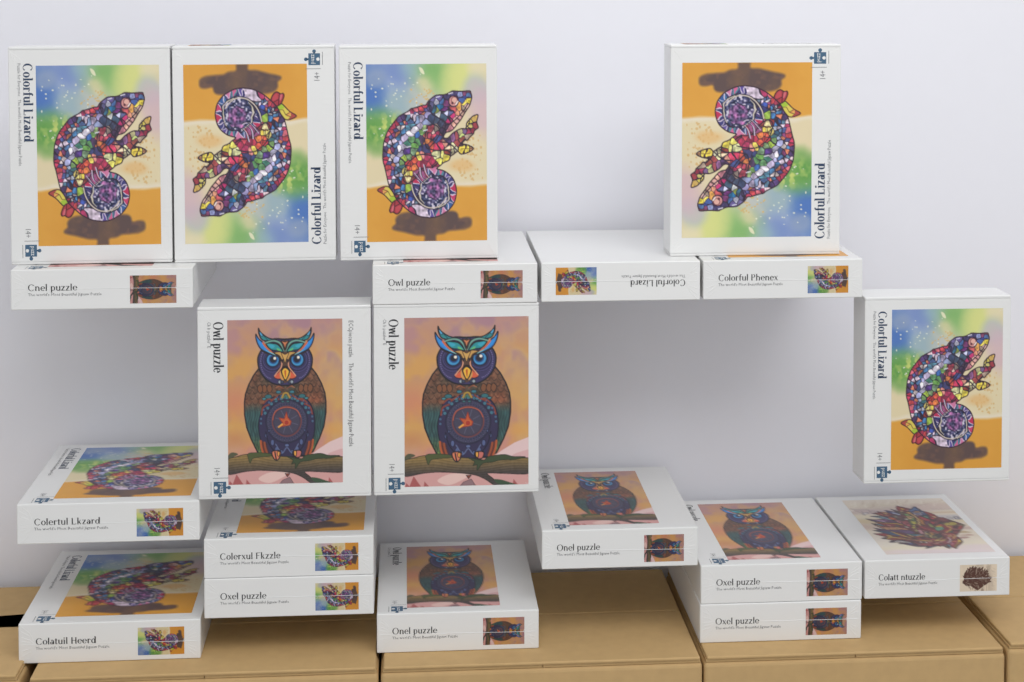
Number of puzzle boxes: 20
